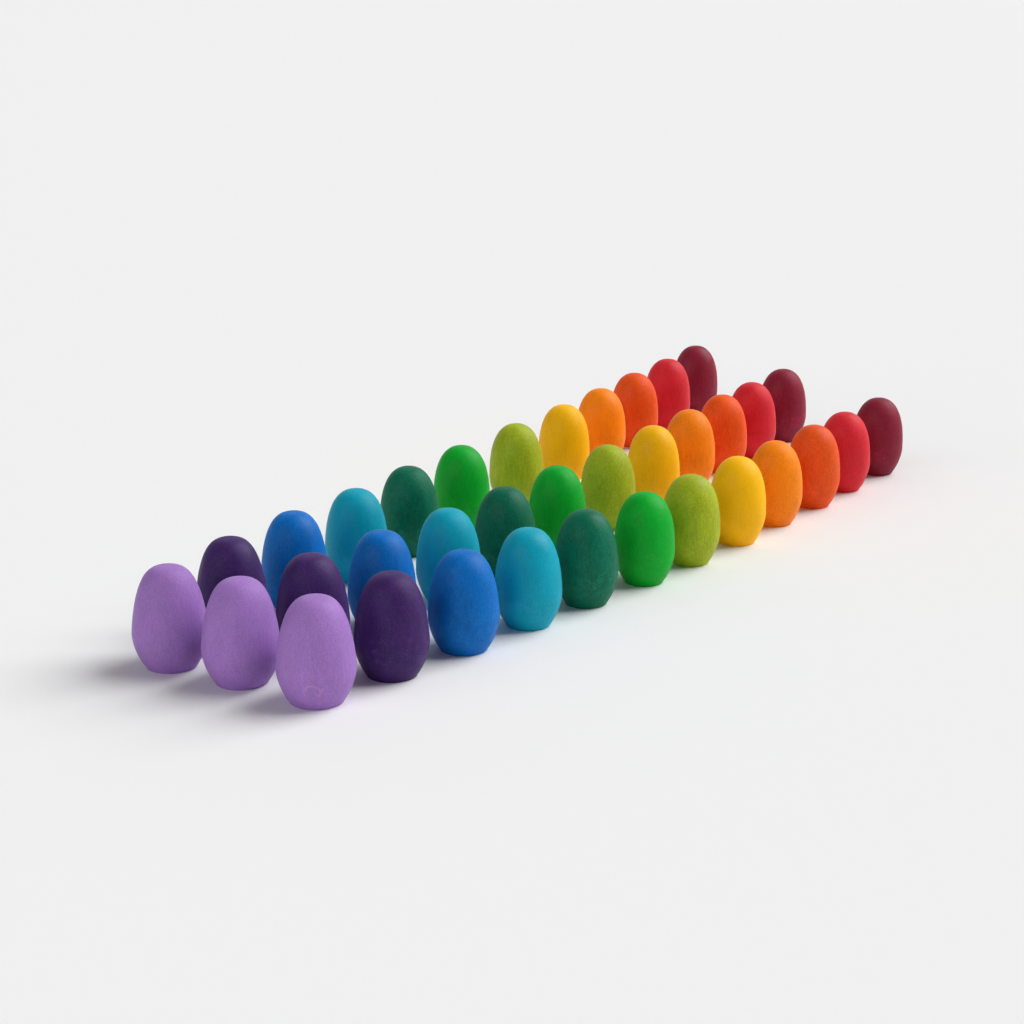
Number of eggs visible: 36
